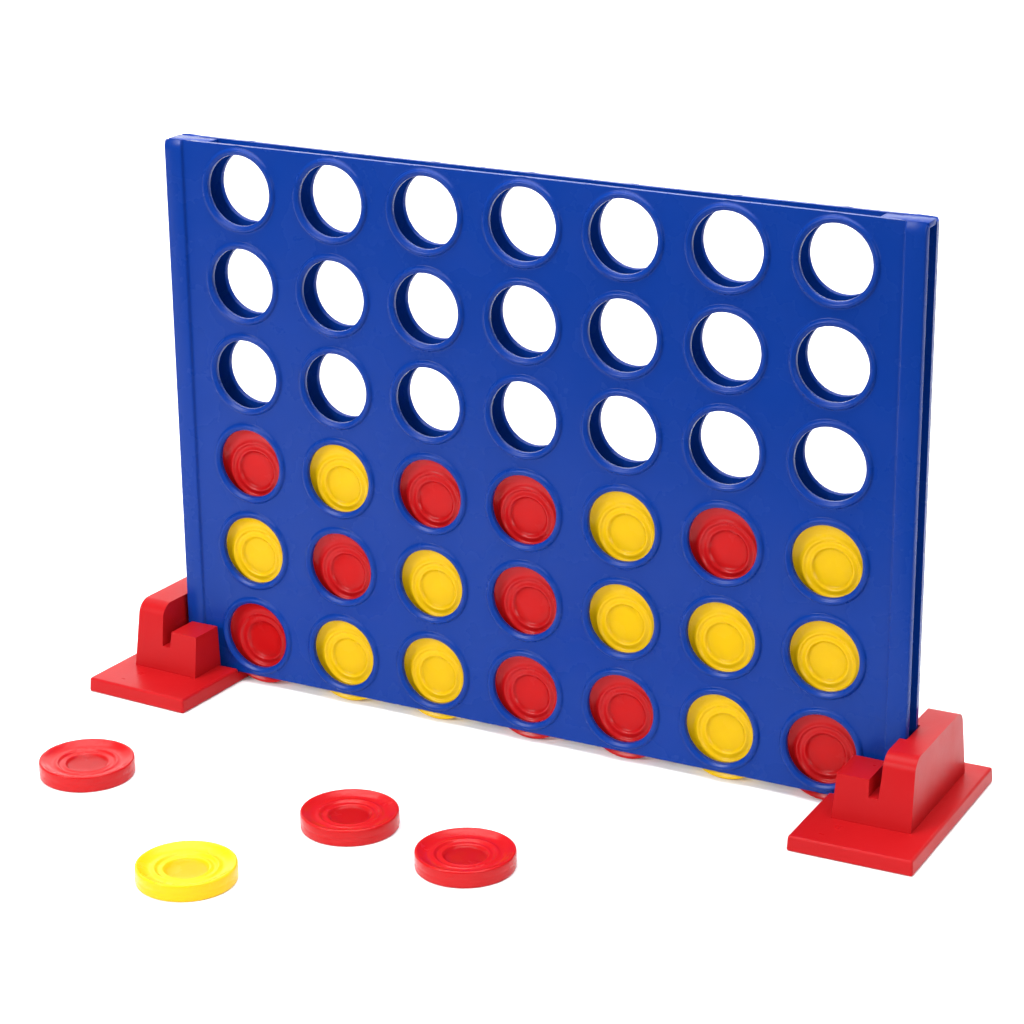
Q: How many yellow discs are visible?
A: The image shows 12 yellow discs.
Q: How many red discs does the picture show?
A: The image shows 13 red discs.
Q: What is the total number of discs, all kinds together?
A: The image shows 25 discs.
